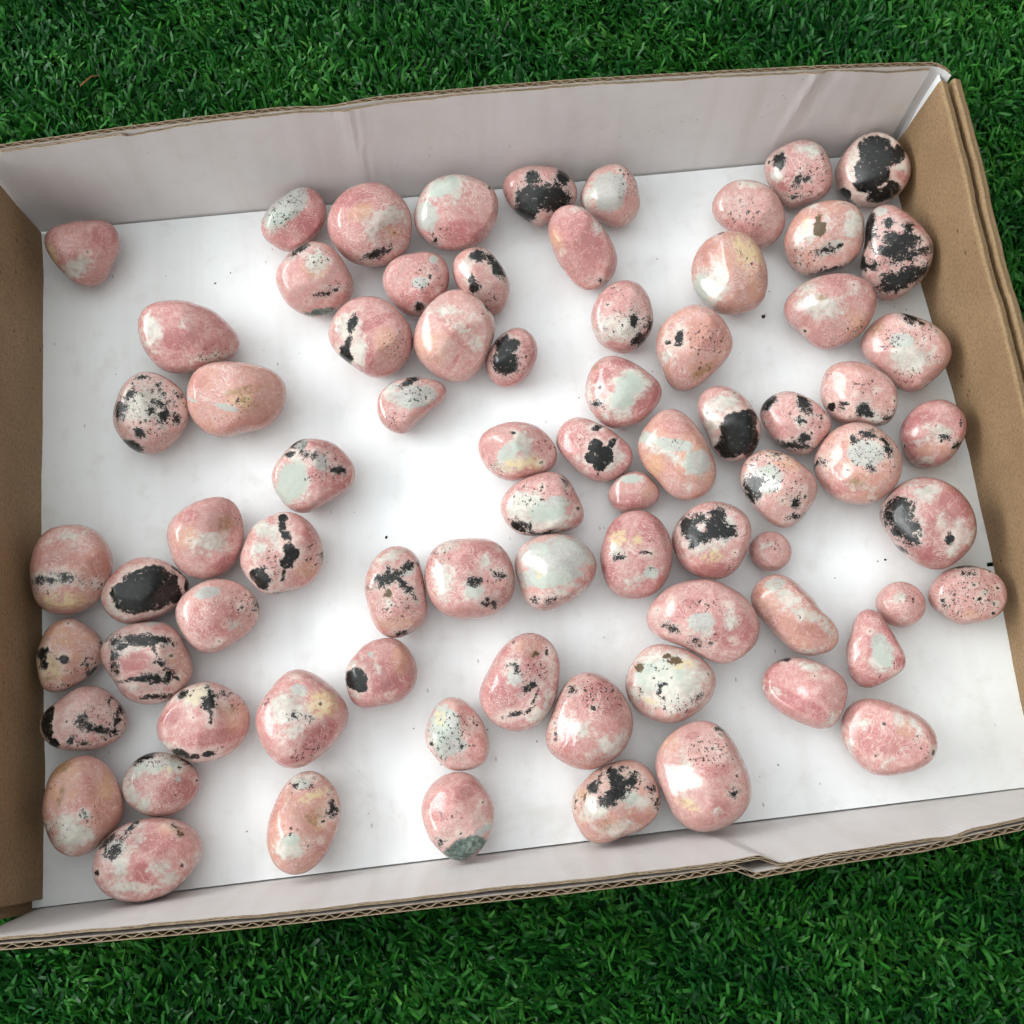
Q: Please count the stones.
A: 76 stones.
